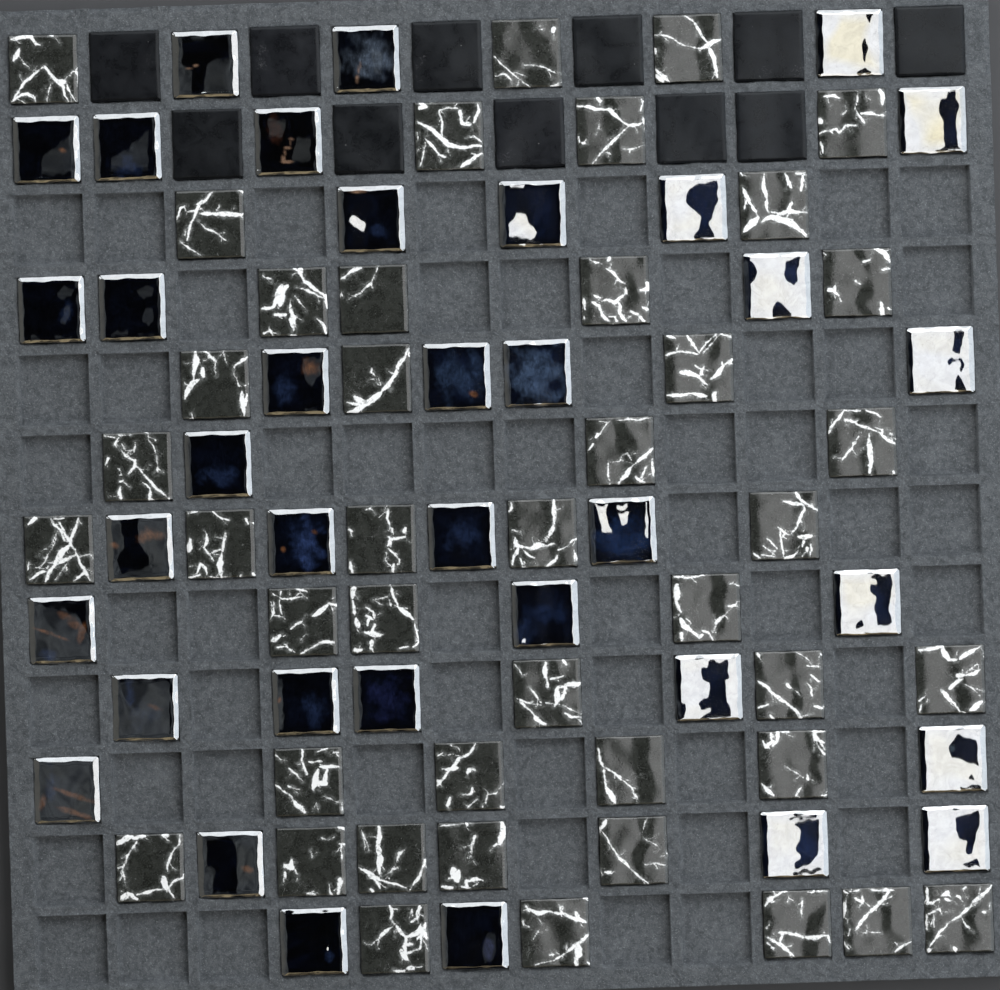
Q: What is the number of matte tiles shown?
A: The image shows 11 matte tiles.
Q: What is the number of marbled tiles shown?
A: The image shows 43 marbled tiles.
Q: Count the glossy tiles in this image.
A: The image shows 36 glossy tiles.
